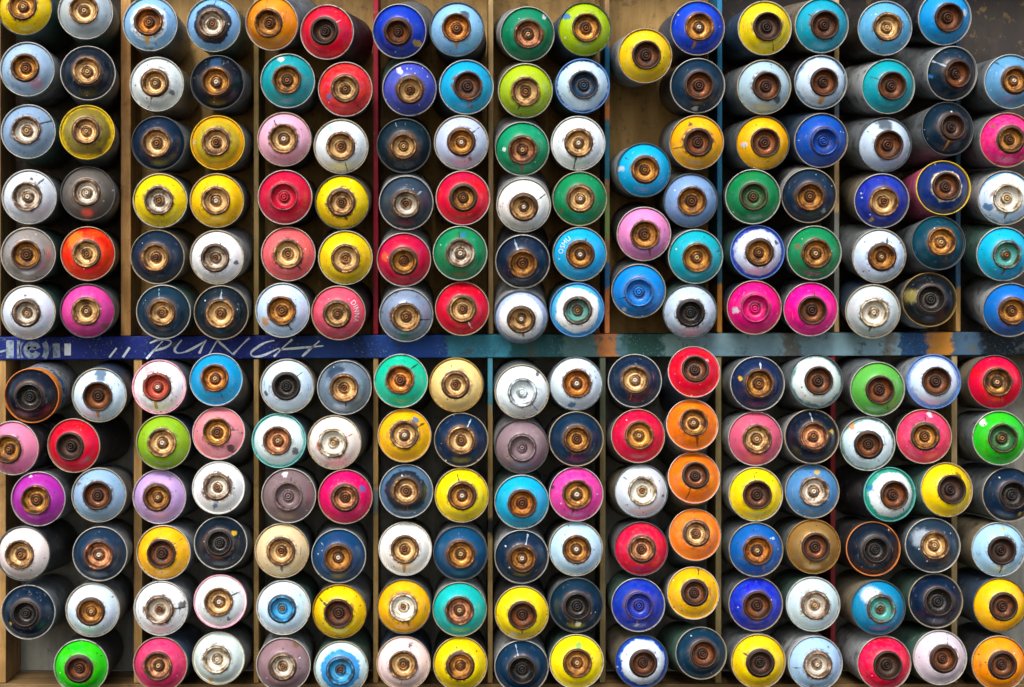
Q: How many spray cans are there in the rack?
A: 200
